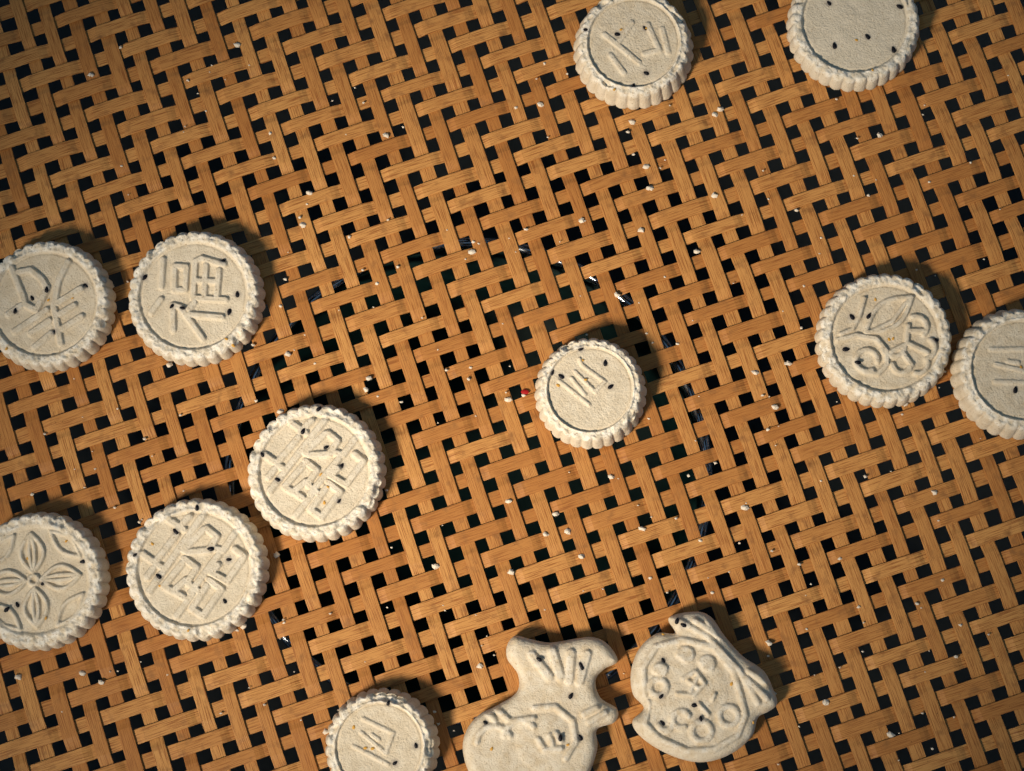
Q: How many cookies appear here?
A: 13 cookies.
